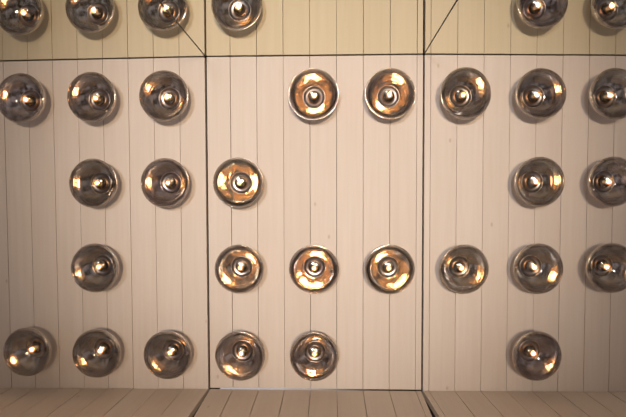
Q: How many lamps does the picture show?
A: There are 32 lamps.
